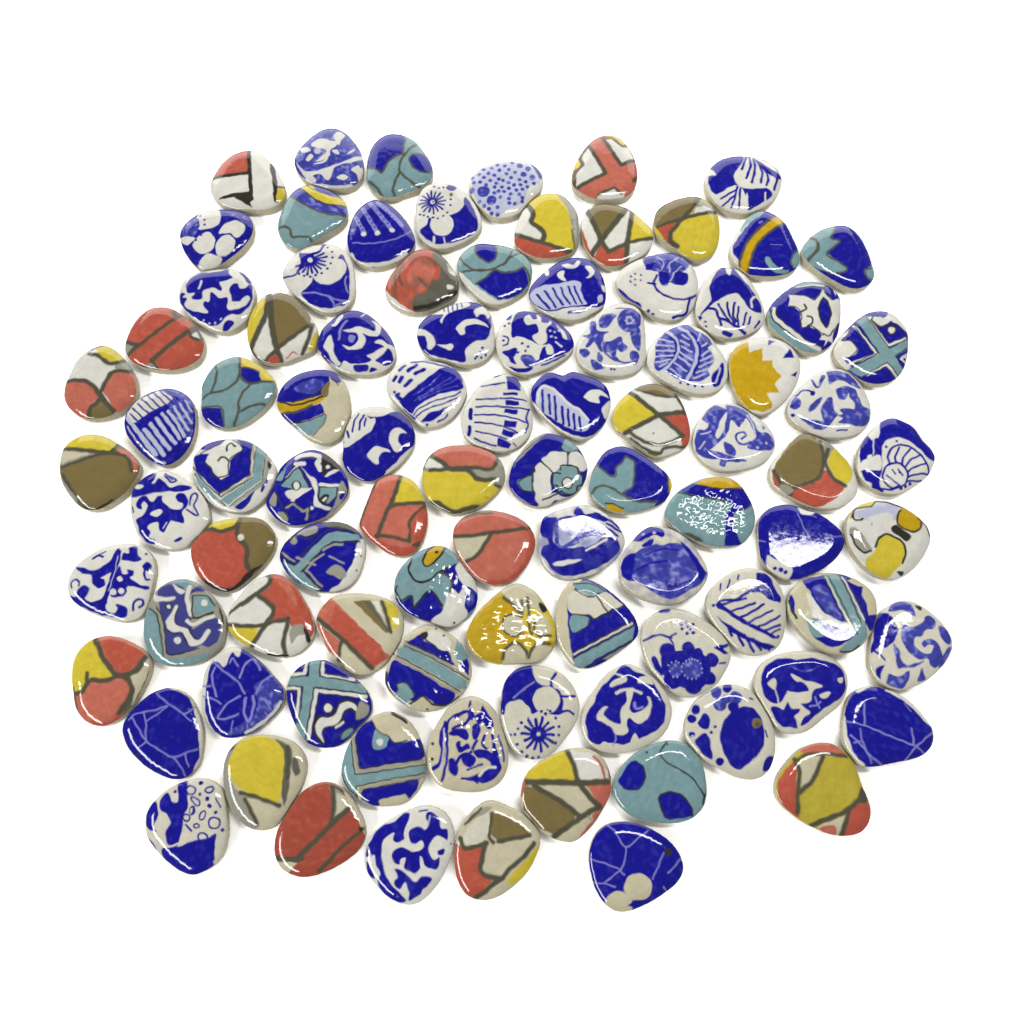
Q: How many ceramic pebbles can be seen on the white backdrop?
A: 93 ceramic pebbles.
